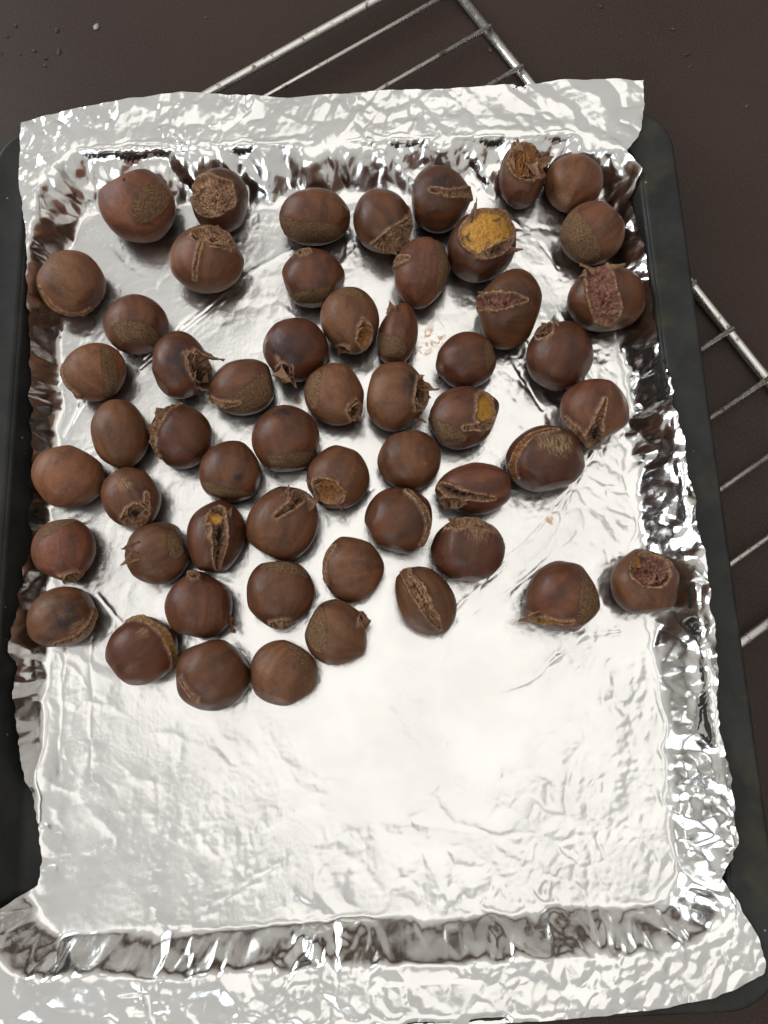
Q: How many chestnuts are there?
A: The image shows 55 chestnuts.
